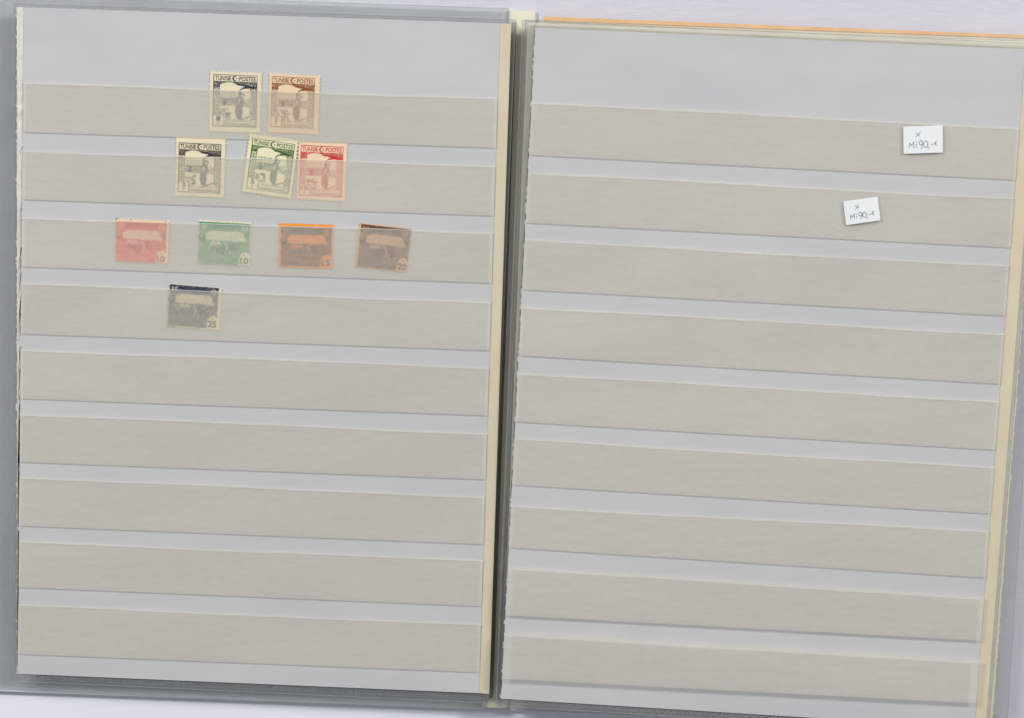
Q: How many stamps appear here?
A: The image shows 10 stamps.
